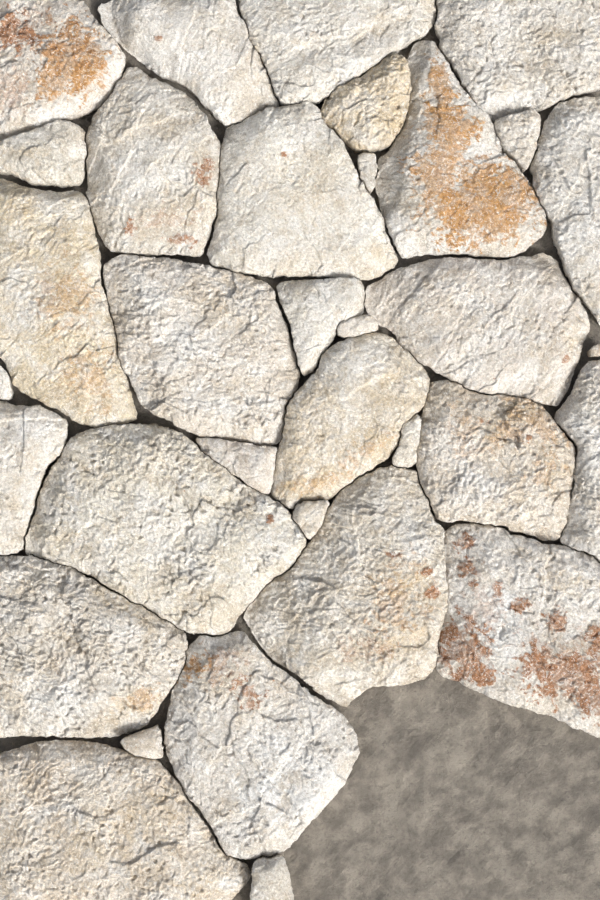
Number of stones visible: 34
